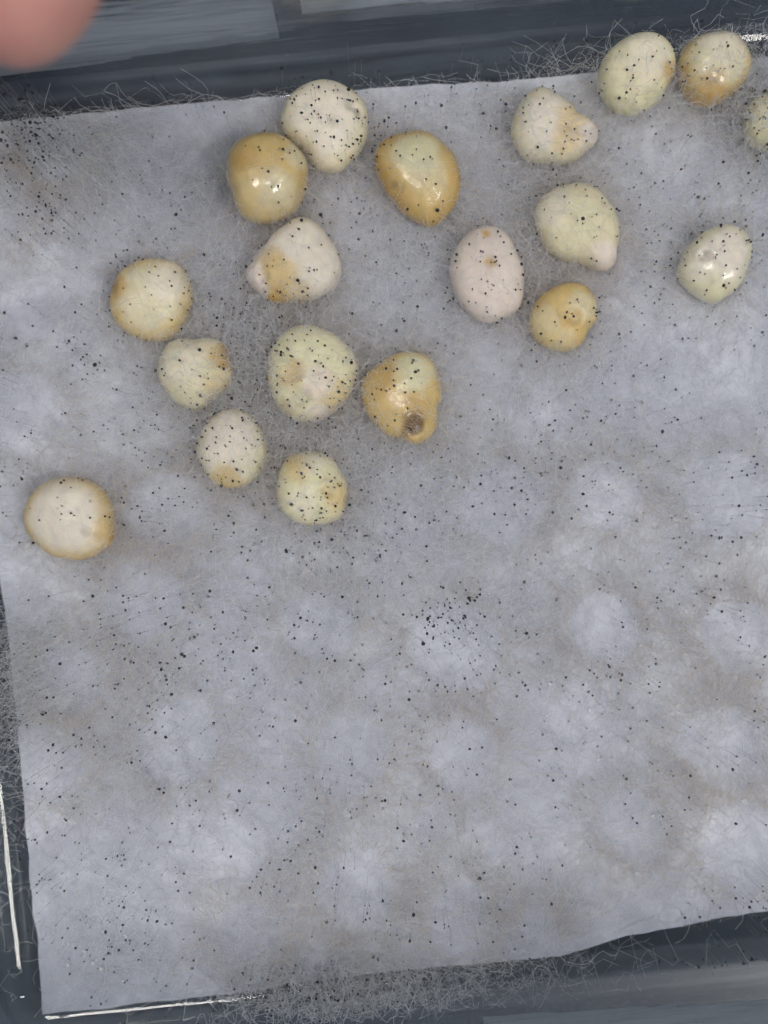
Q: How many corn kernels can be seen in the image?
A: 19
